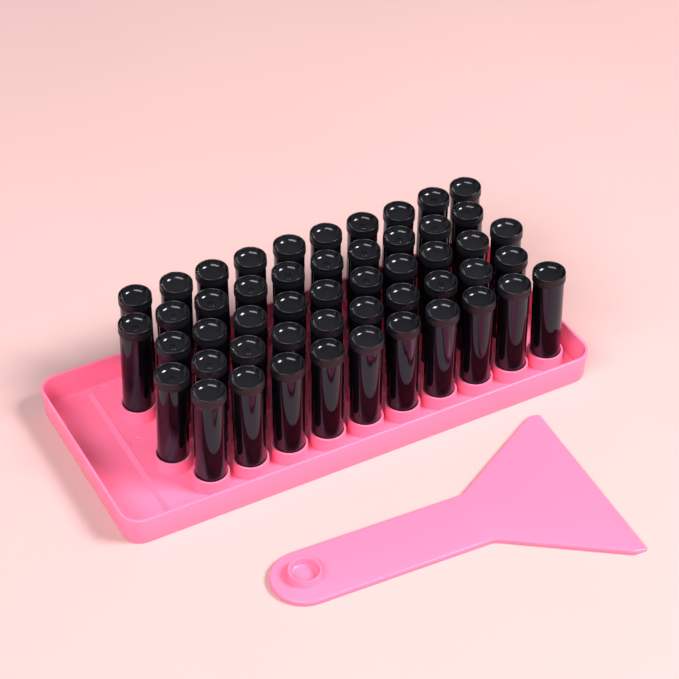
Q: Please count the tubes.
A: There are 50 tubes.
